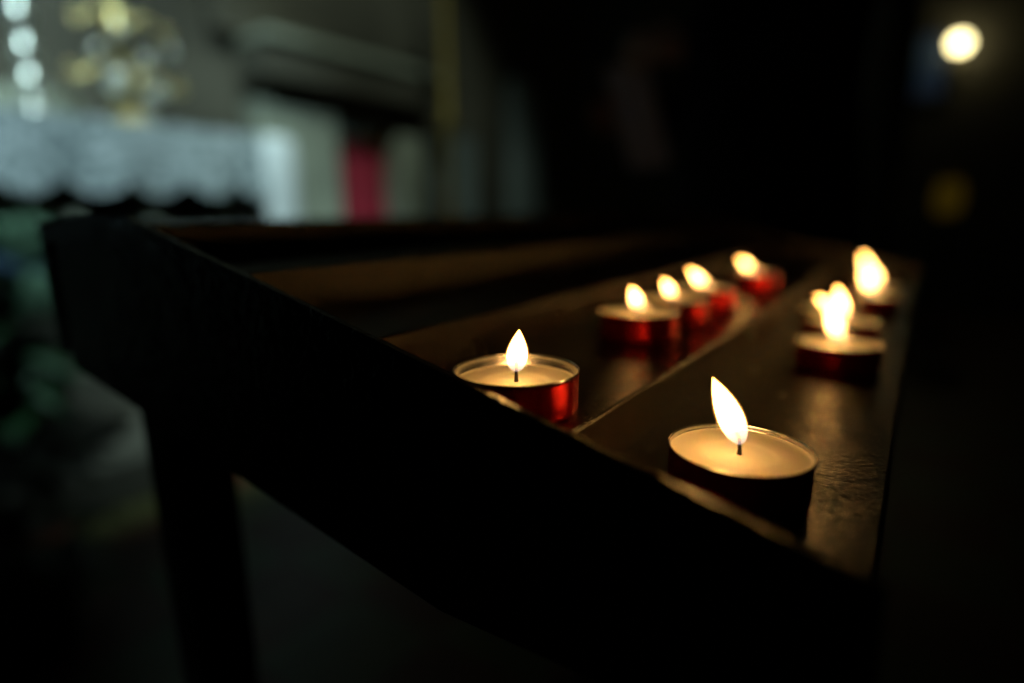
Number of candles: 12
